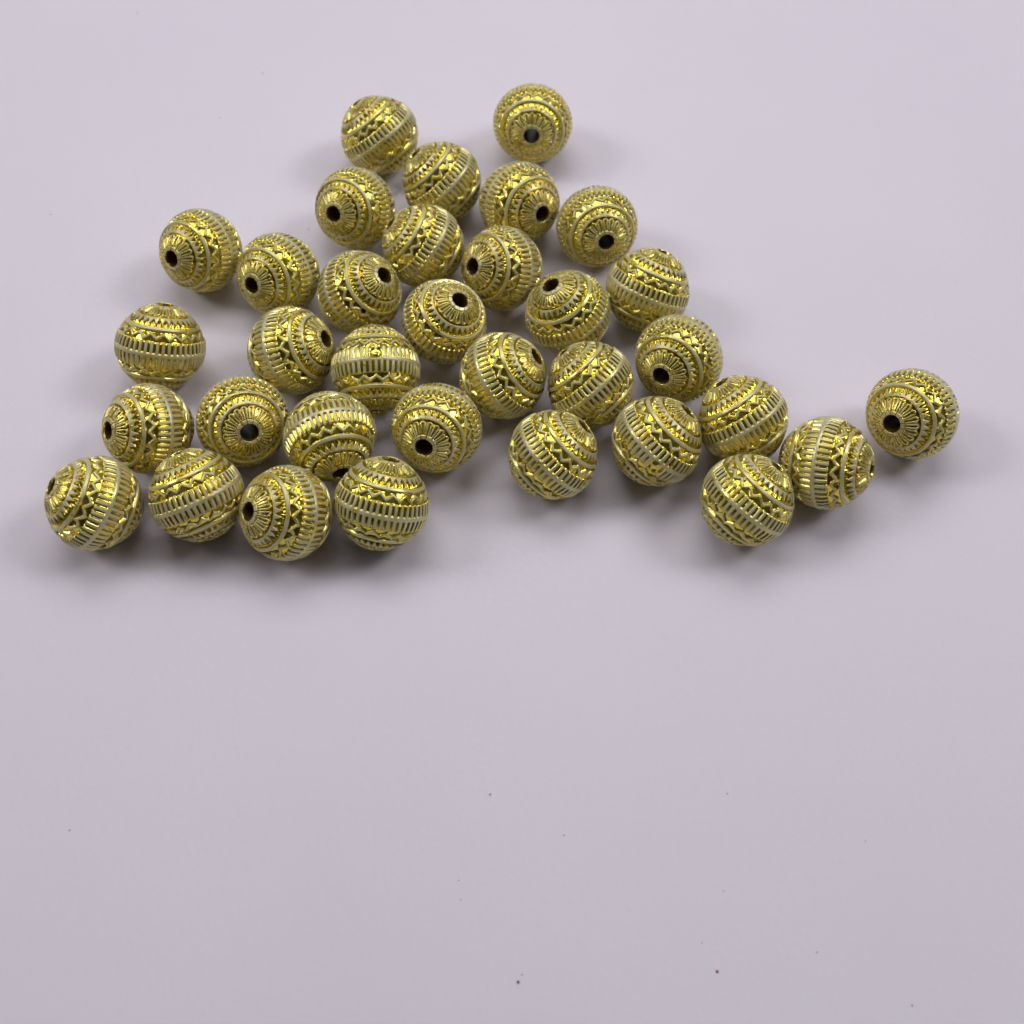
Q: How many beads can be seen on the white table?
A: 34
